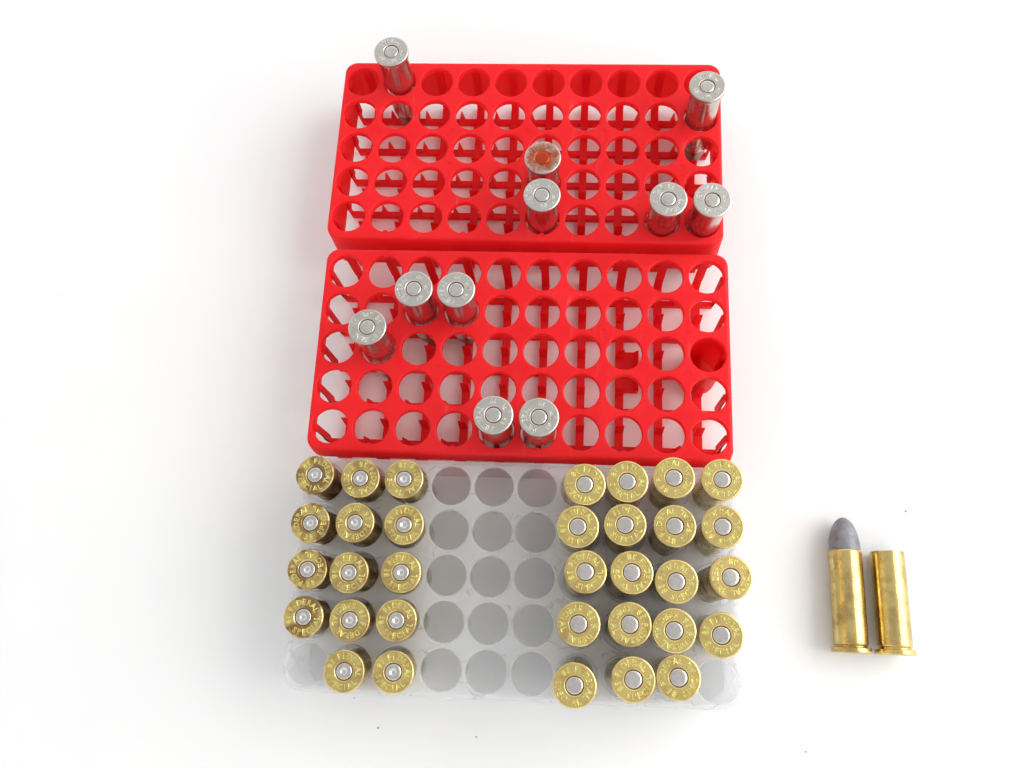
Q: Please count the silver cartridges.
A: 11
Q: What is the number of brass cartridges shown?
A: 35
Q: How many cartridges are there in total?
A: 46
